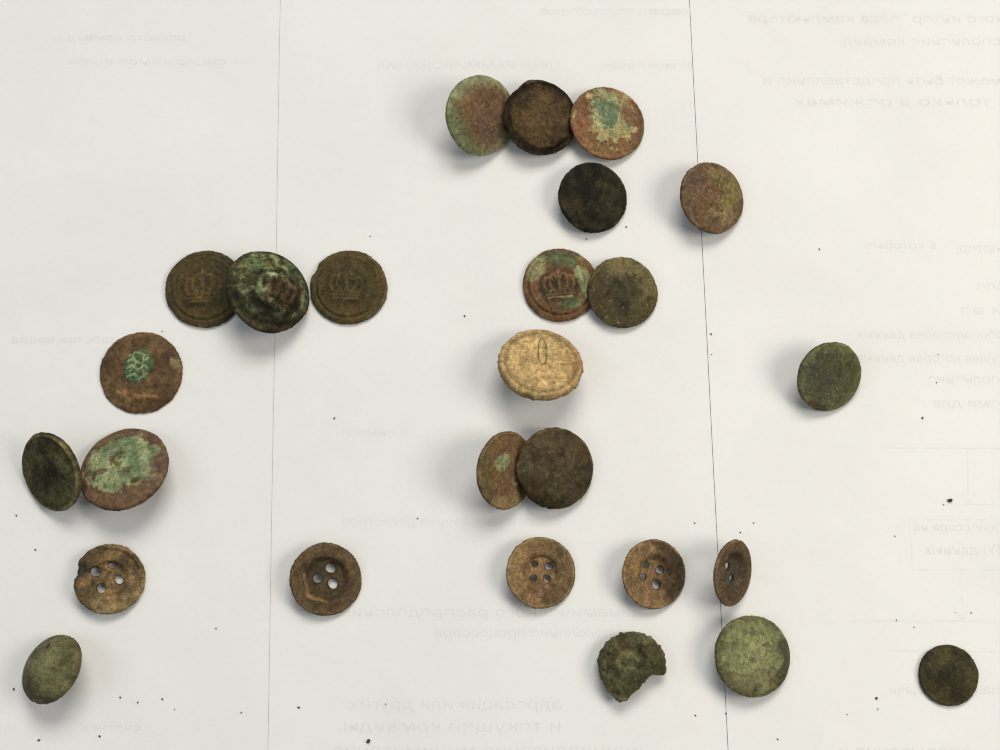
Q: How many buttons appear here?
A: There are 26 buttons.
